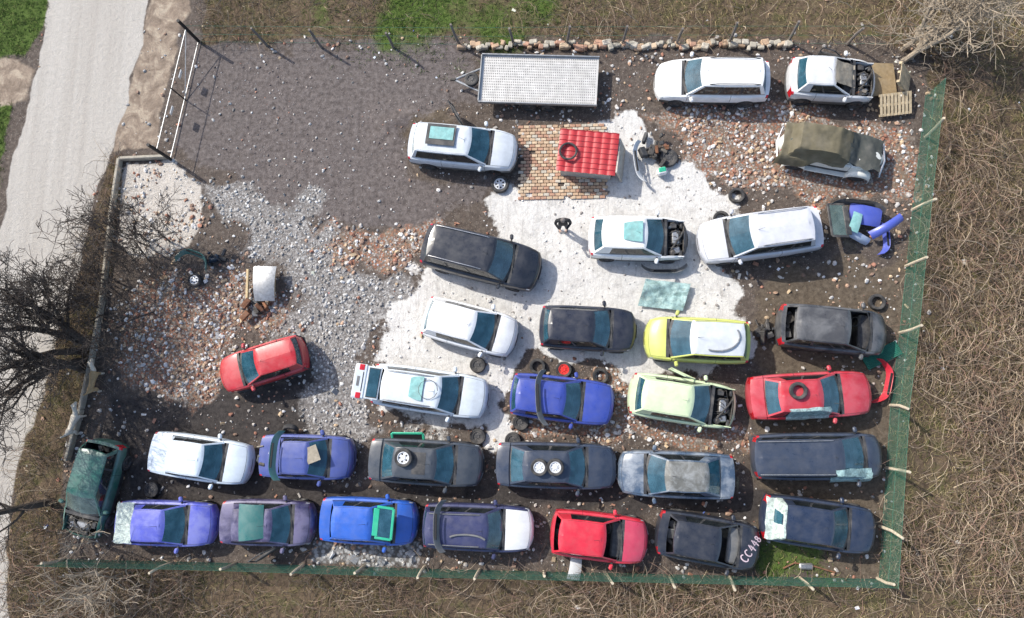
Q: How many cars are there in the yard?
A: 30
